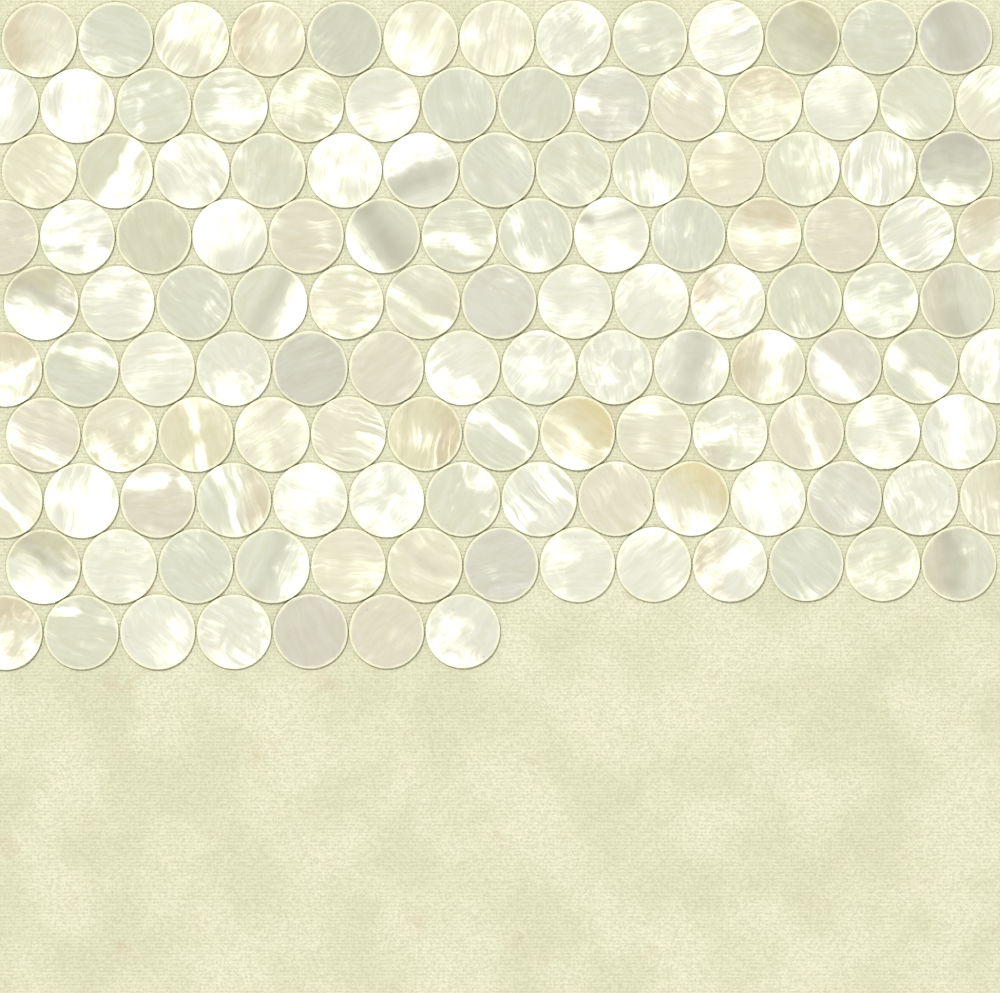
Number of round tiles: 128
